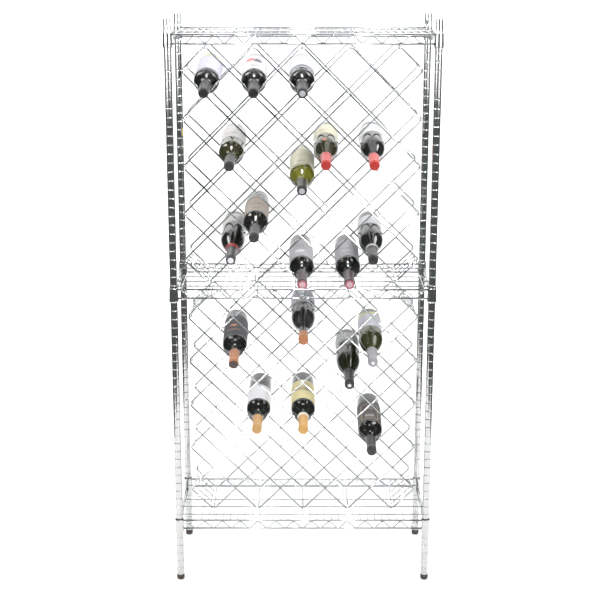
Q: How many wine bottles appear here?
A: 19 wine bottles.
